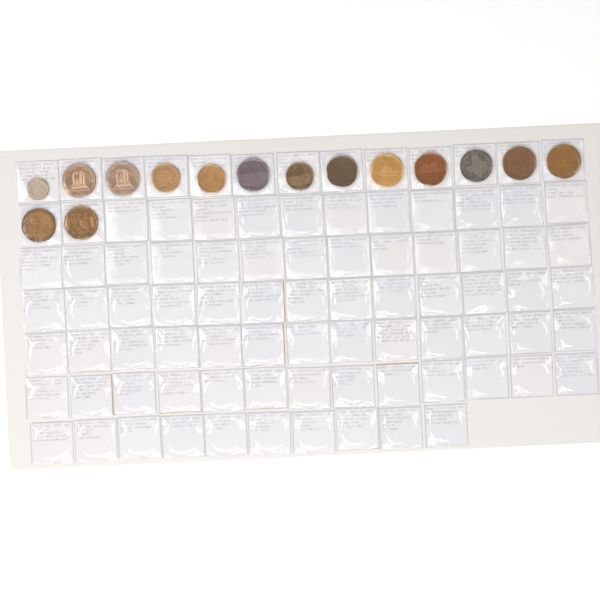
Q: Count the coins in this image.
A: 15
